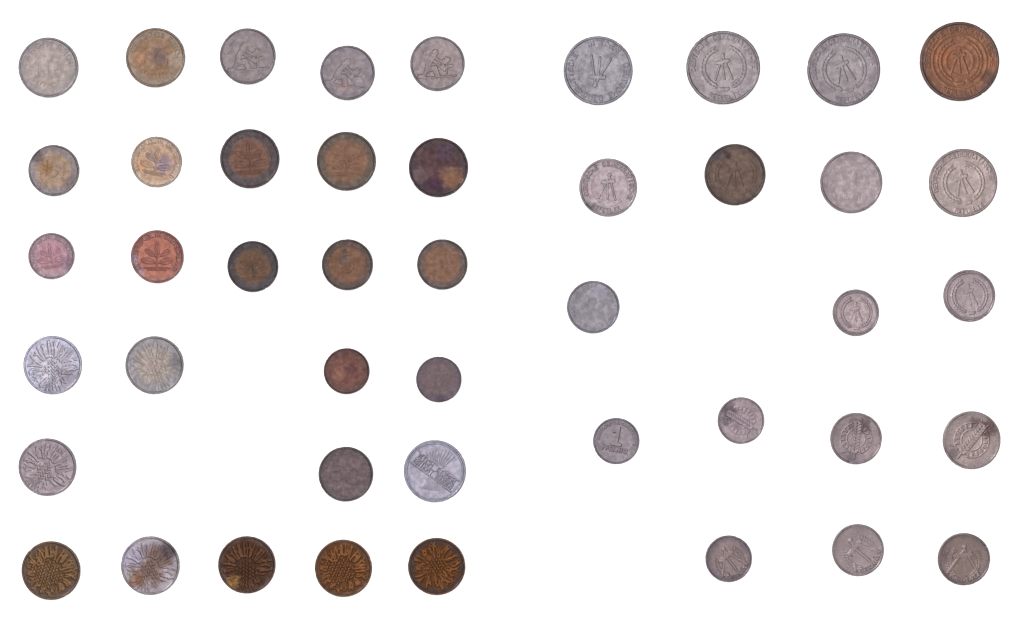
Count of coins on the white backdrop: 45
